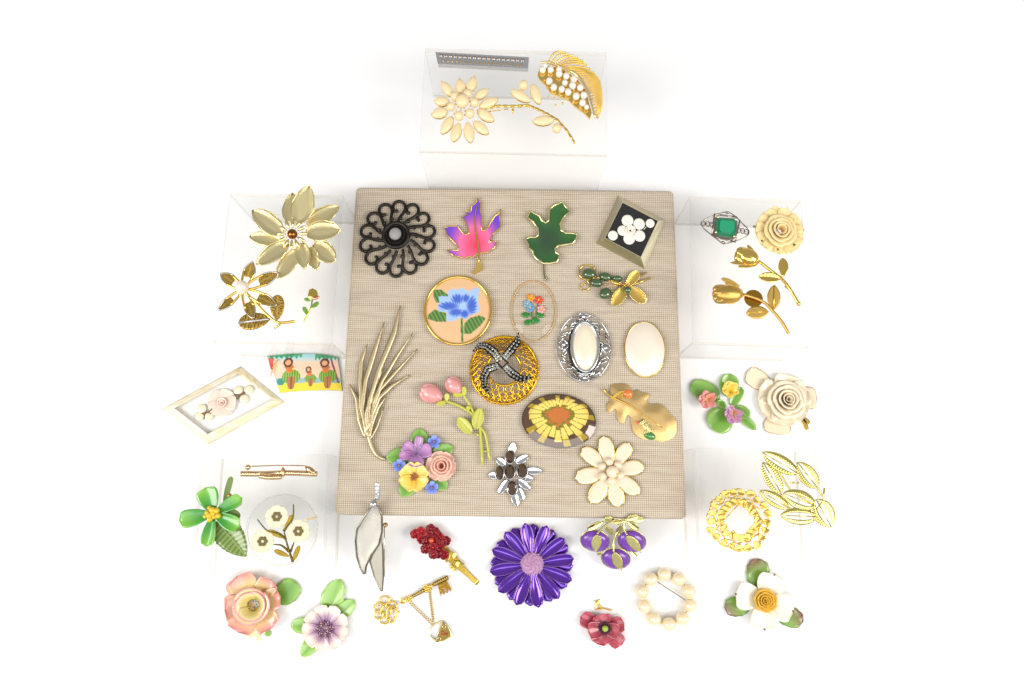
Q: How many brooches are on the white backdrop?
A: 46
